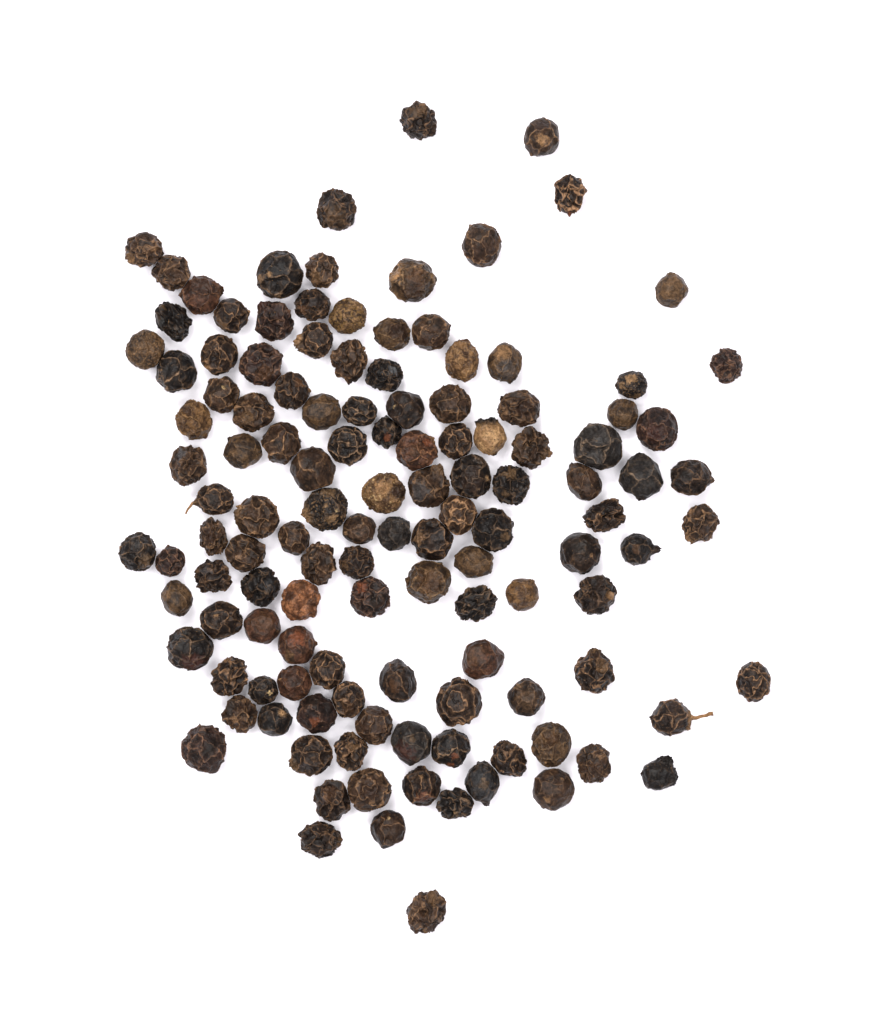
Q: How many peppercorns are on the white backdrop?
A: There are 126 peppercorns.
